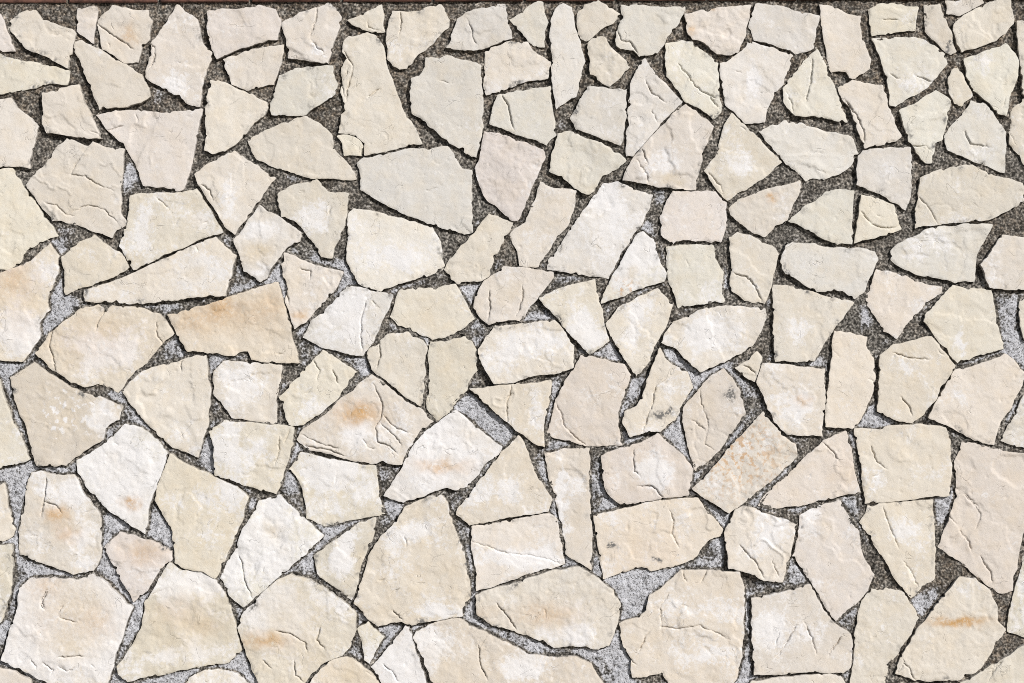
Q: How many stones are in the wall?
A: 153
